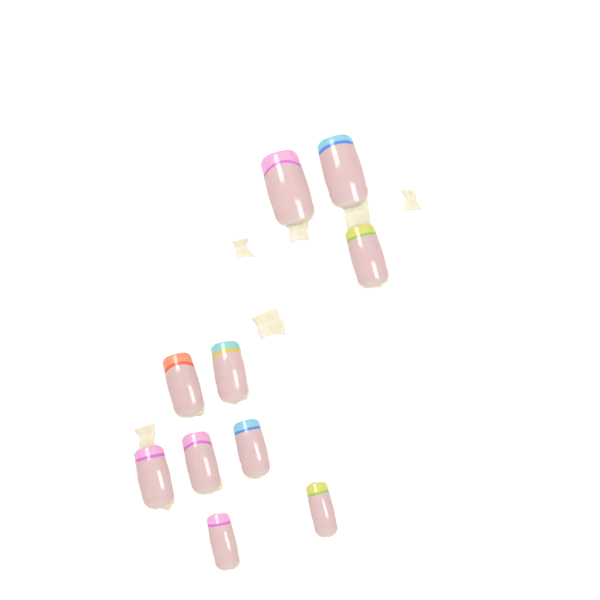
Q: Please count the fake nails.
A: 10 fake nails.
